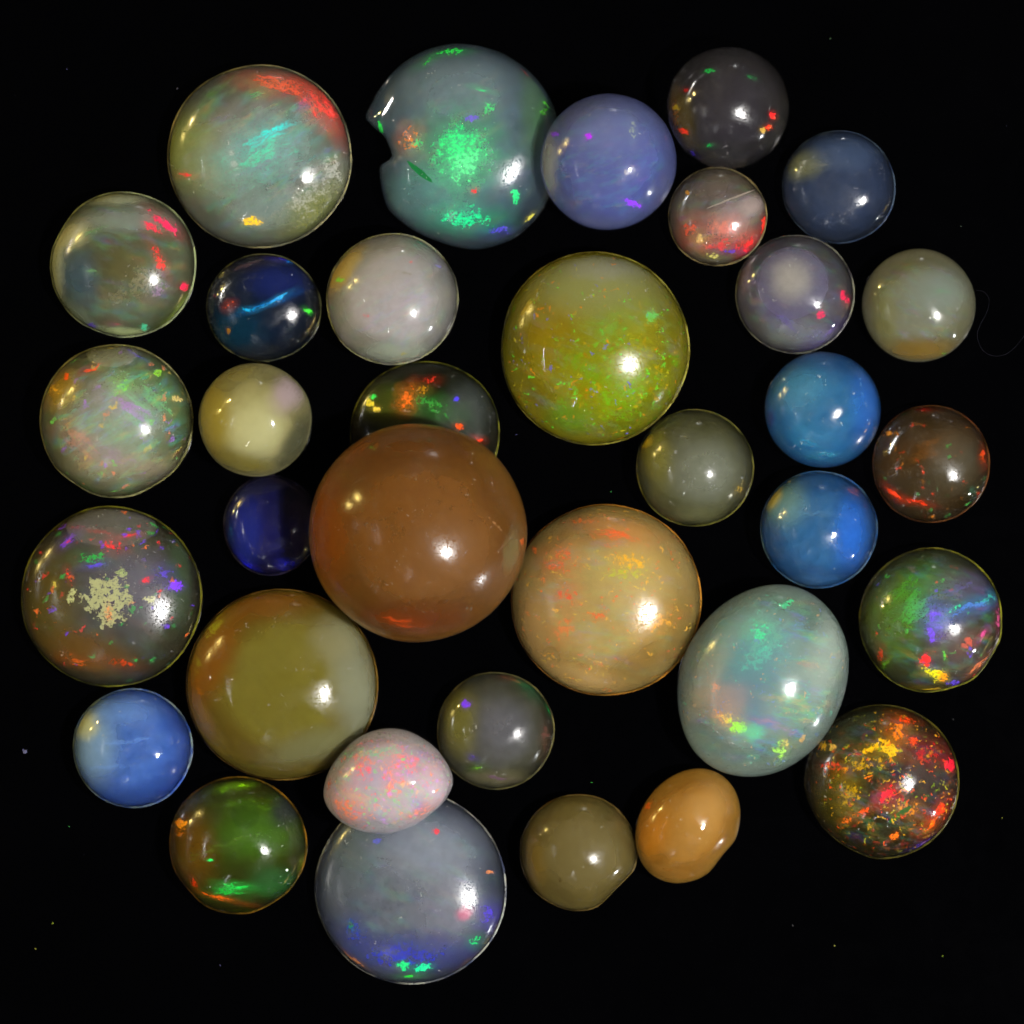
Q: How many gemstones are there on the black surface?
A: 34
